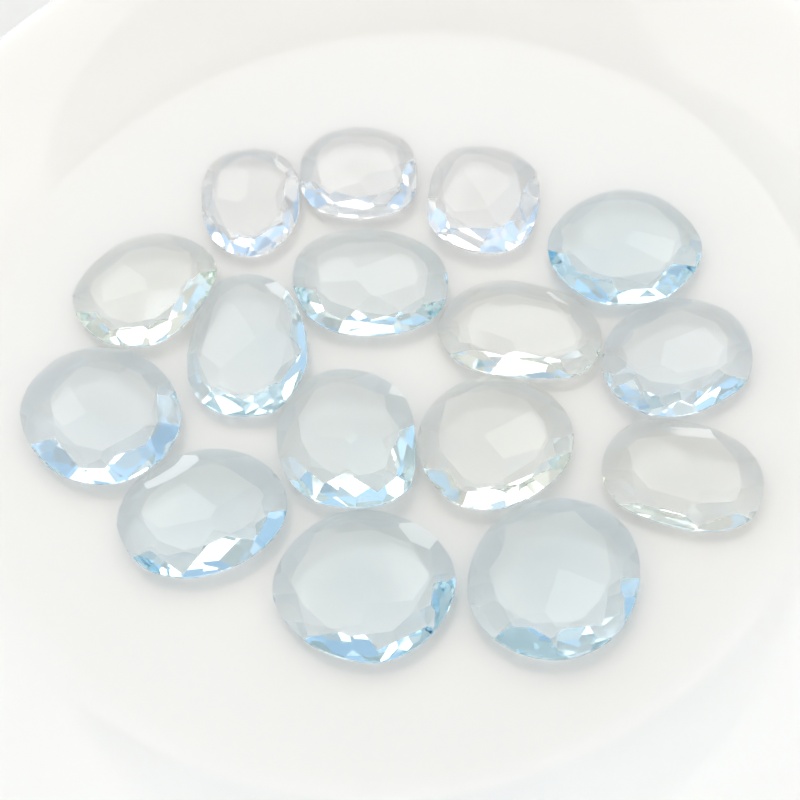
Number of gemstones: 16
